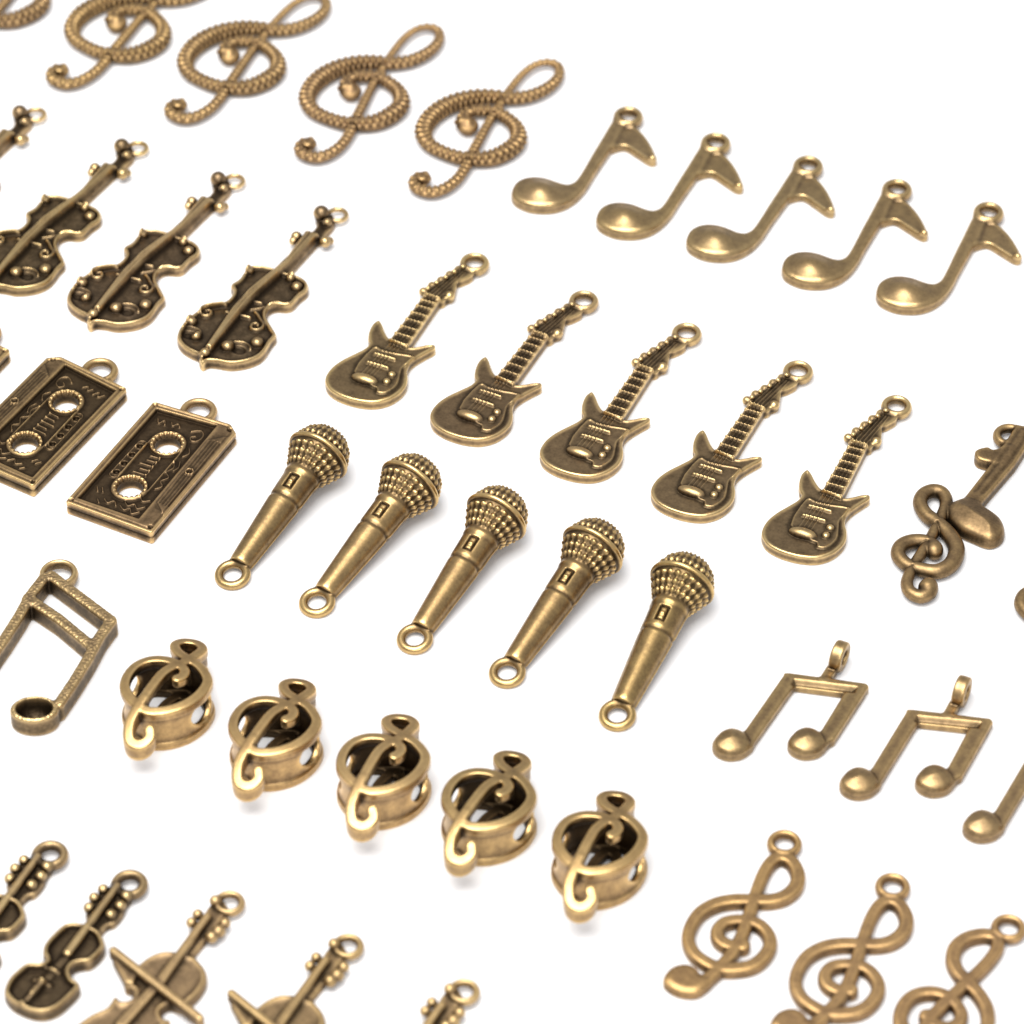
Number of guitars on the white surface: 5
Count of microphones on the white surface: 5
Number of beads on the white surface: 5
